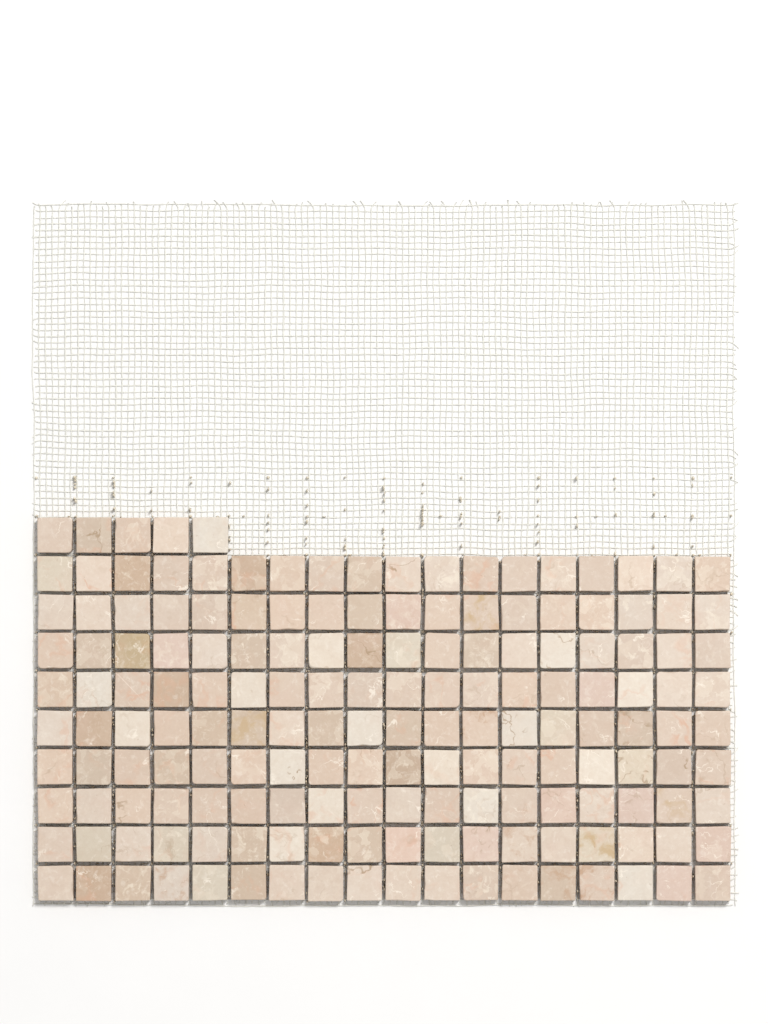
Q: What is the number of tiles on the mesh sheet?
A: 167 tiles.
